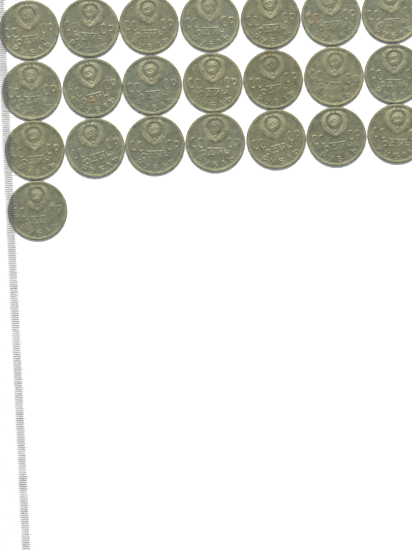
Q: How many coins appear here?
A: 22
